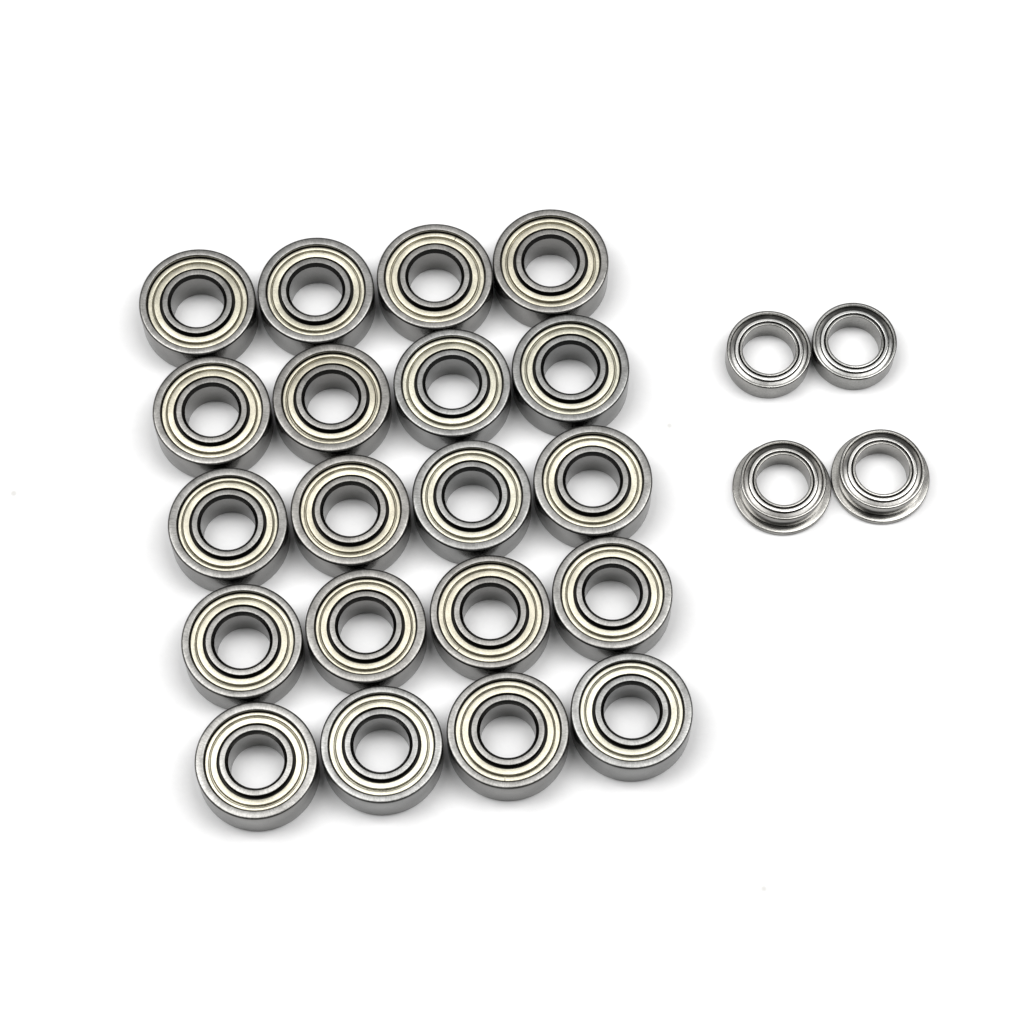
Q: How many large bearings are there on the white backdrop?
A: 20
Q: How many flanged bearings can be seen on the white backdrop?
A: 2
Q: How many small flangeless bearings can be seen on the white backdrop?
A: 2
